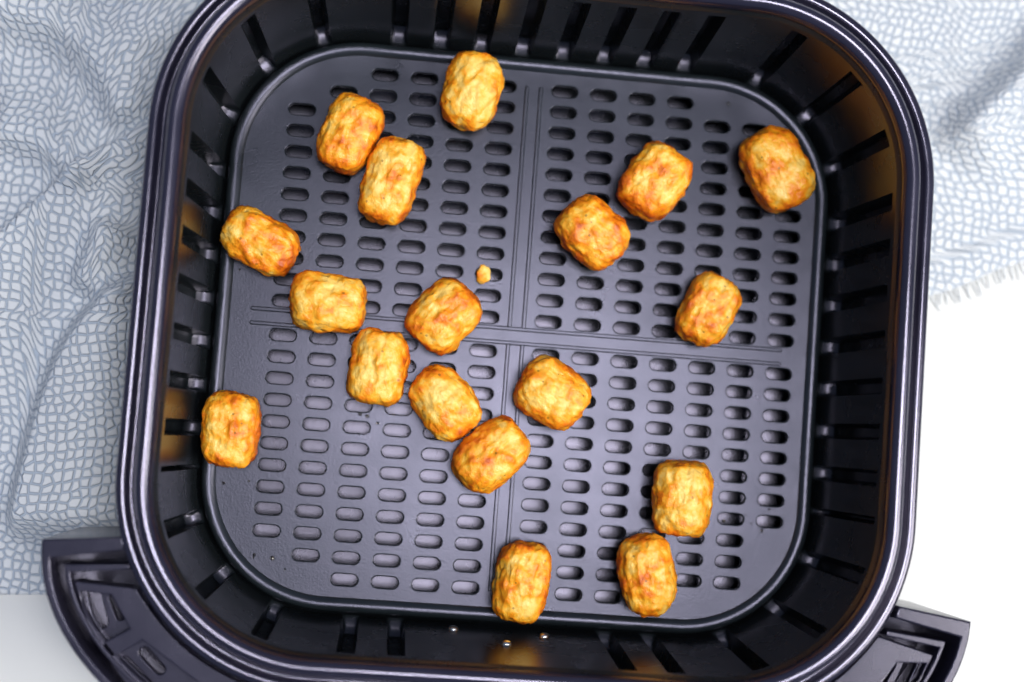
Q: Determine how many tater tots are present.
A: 18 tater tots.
